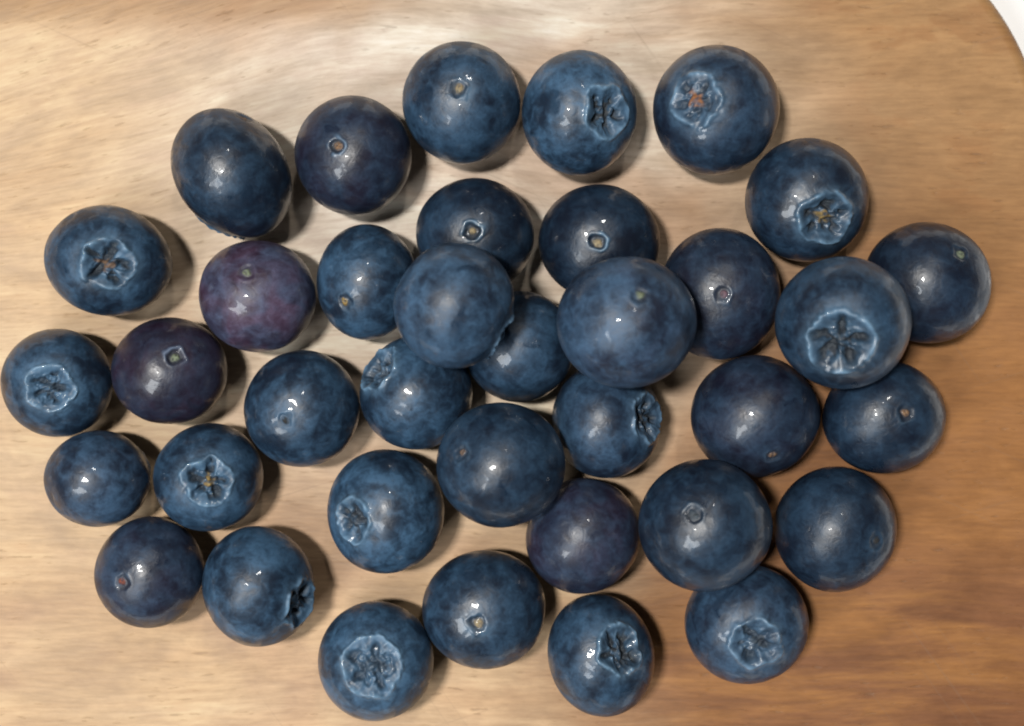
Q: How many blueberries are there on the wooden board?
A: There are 37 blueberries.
